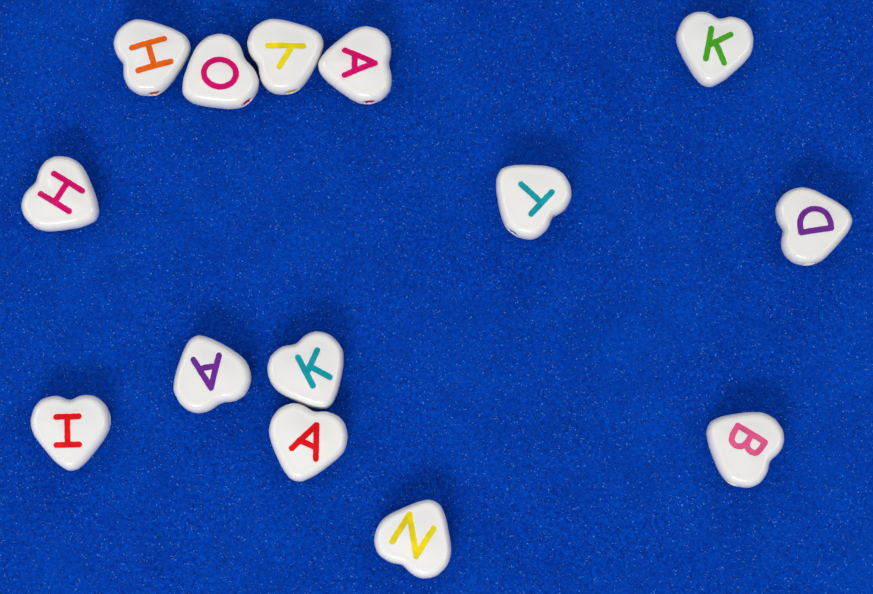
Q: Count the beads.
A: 14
